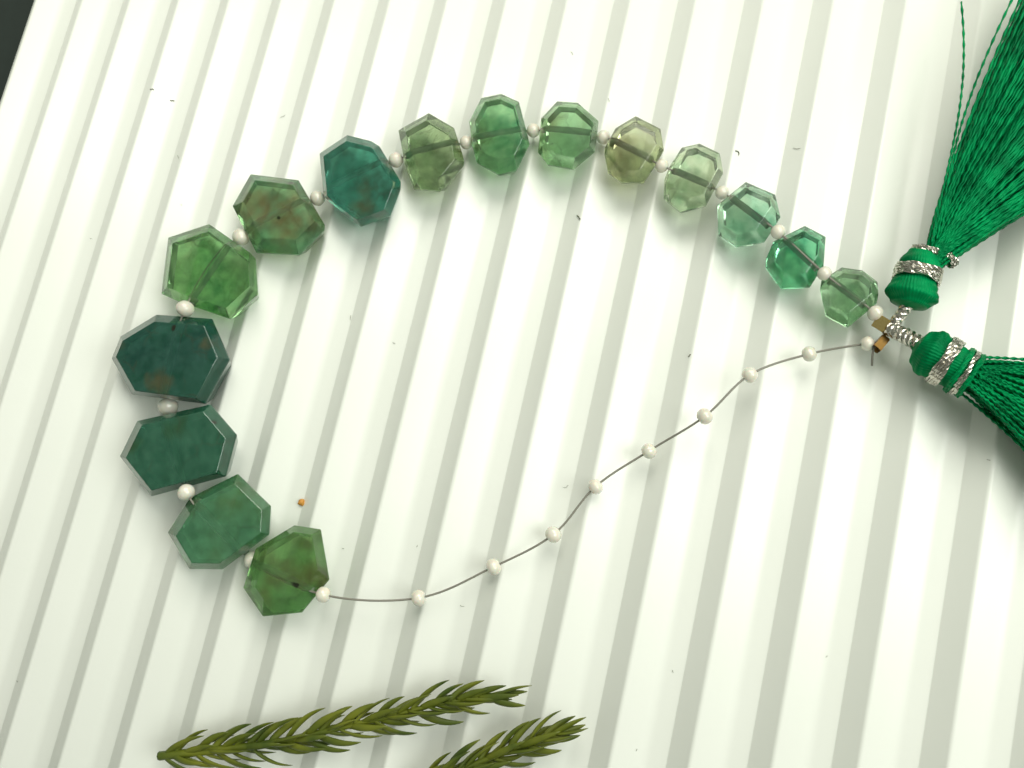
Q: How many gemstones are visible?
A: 15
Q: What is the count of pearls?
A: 25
